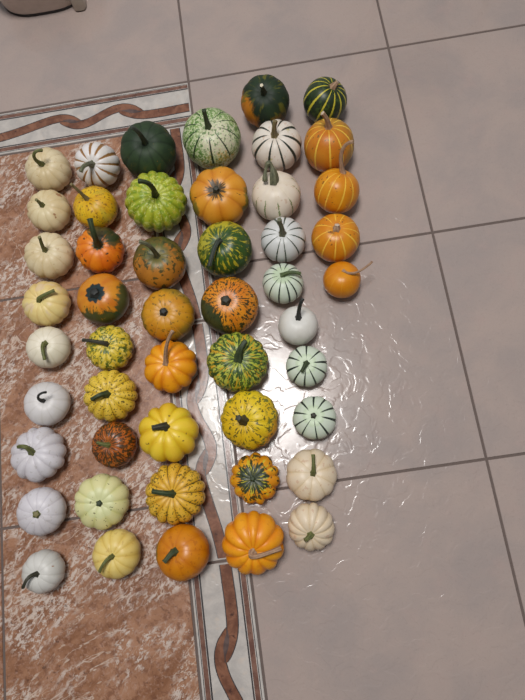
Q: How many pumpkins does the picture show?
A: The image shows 49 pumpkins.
